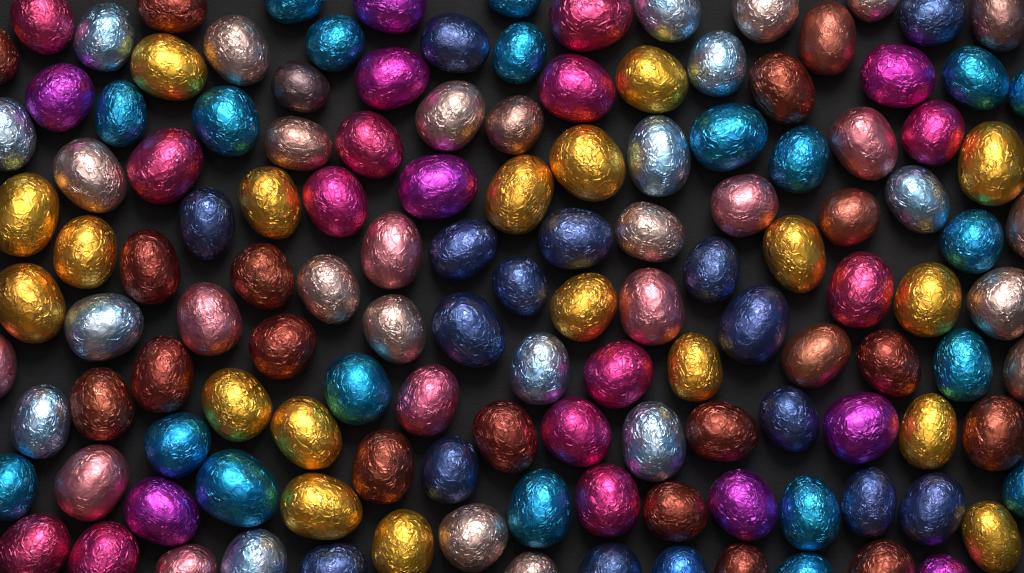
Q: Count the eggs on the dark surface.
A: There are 133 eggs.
